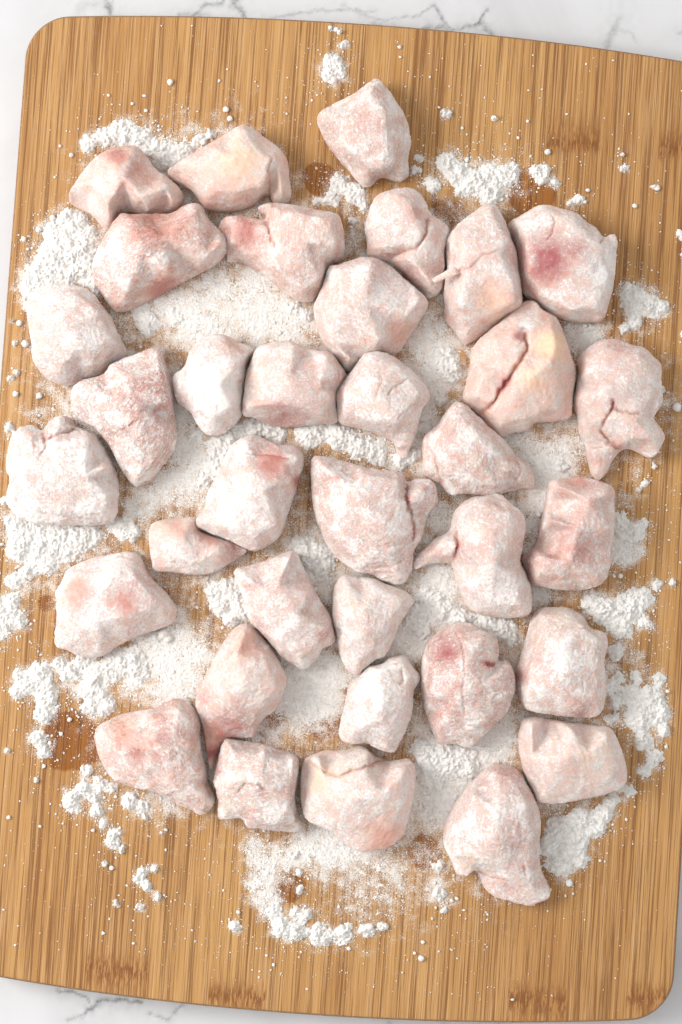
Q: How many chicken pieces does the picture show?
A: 35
